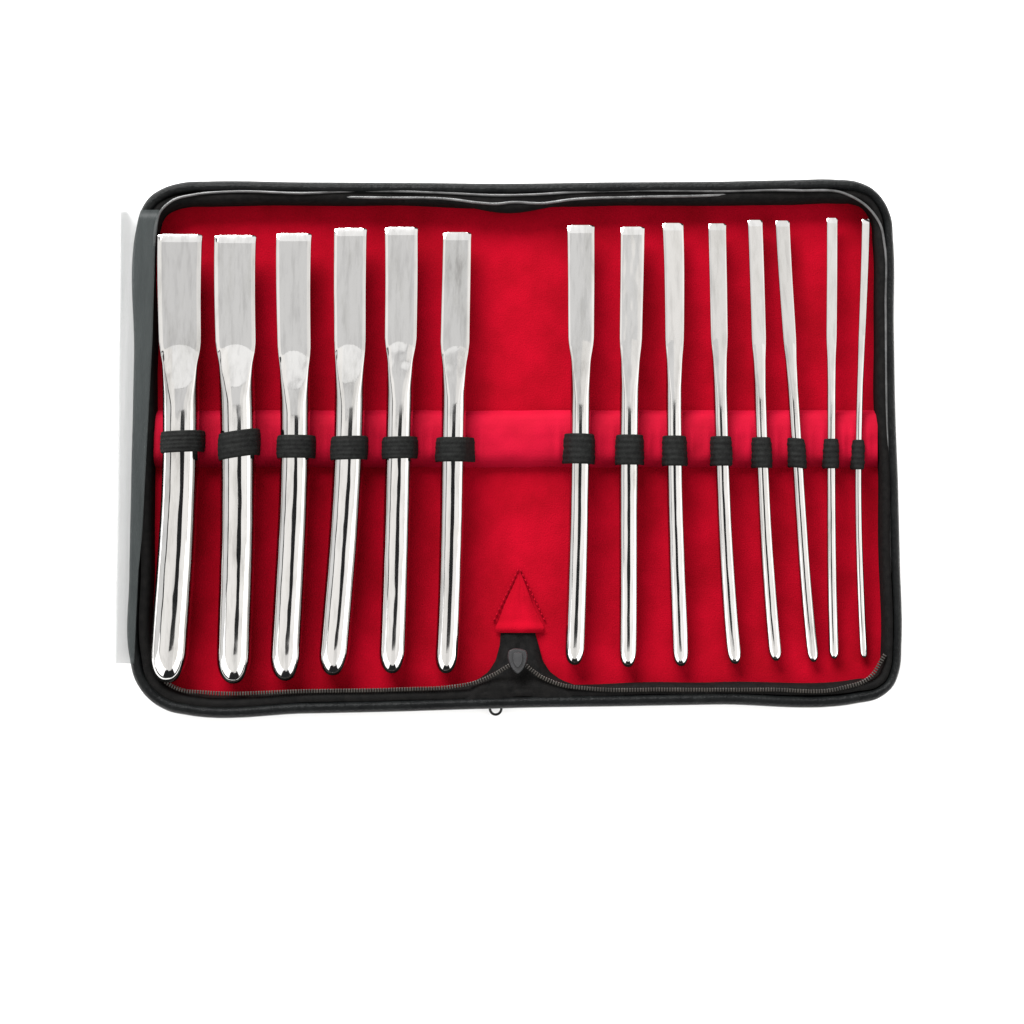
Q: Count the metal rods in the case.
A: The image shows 14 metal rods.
